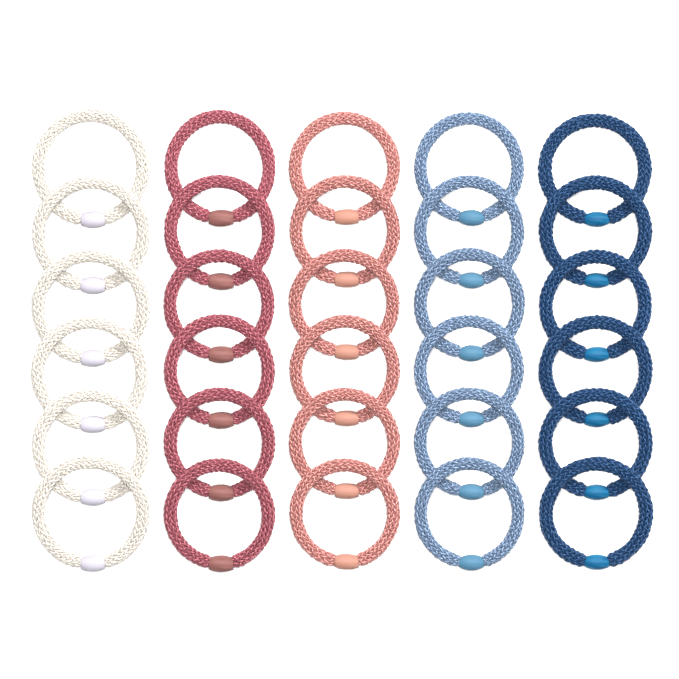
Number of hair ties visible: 30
